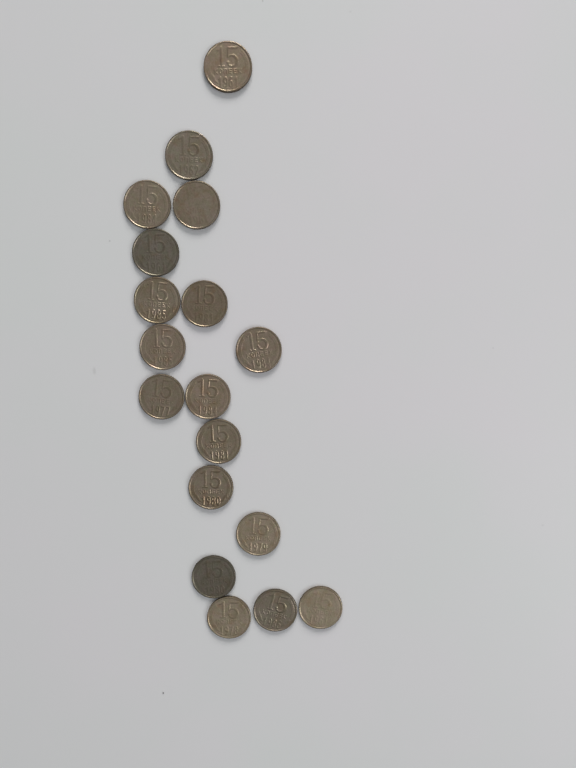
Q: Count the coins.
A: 18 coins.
